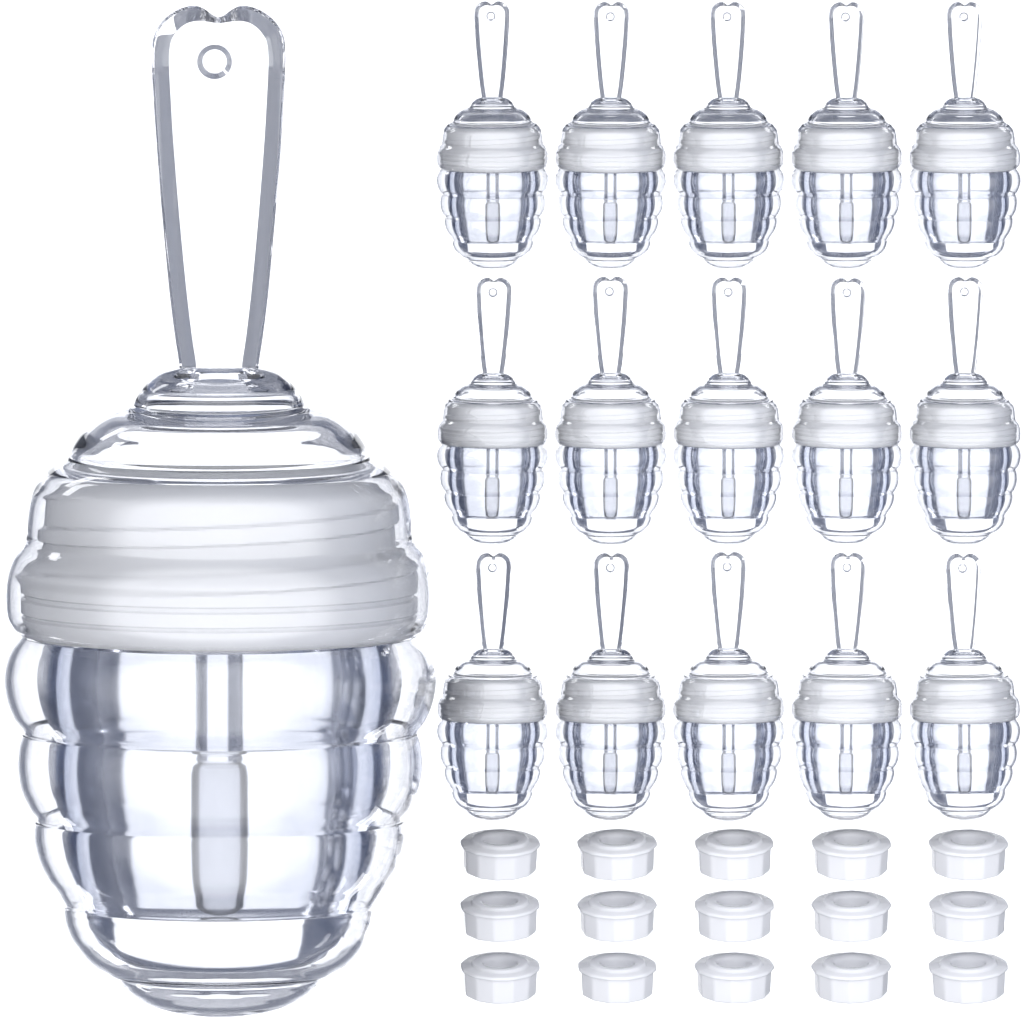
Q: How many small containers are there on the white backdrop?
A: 15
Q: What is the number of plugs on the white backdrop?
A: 15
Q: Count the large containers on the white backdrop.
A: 1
